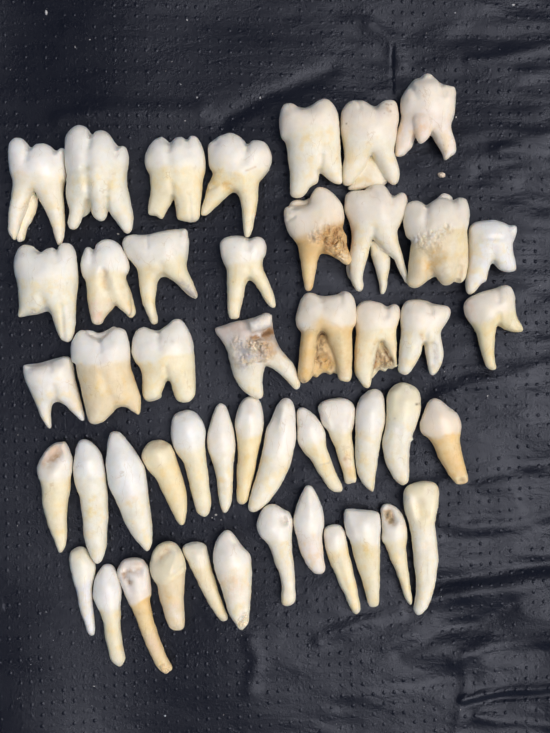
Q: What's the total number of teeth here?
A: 48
